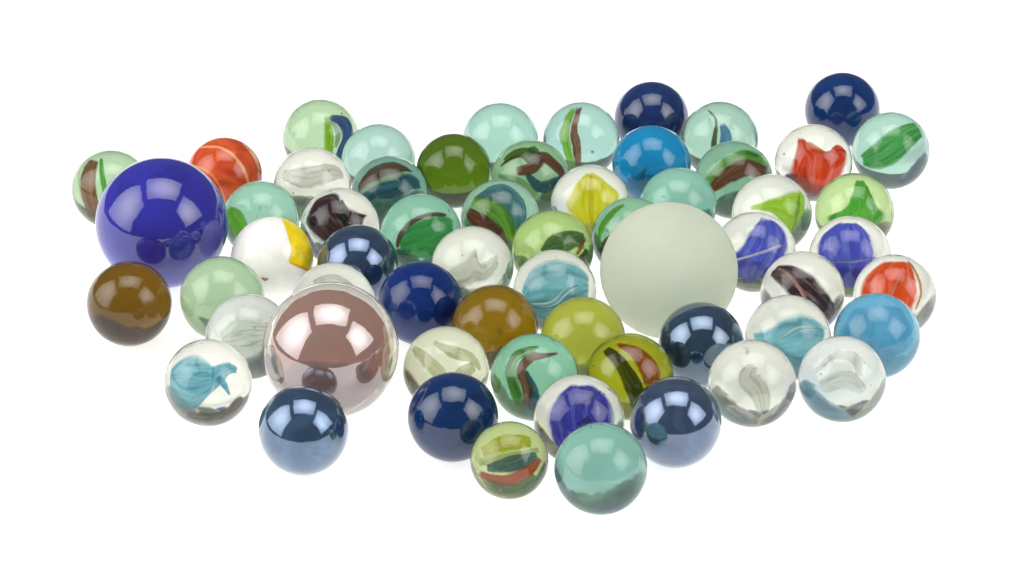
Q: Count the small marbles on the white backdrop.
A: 57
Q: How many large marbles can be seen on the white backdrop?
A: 3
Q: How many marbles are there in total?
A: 60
